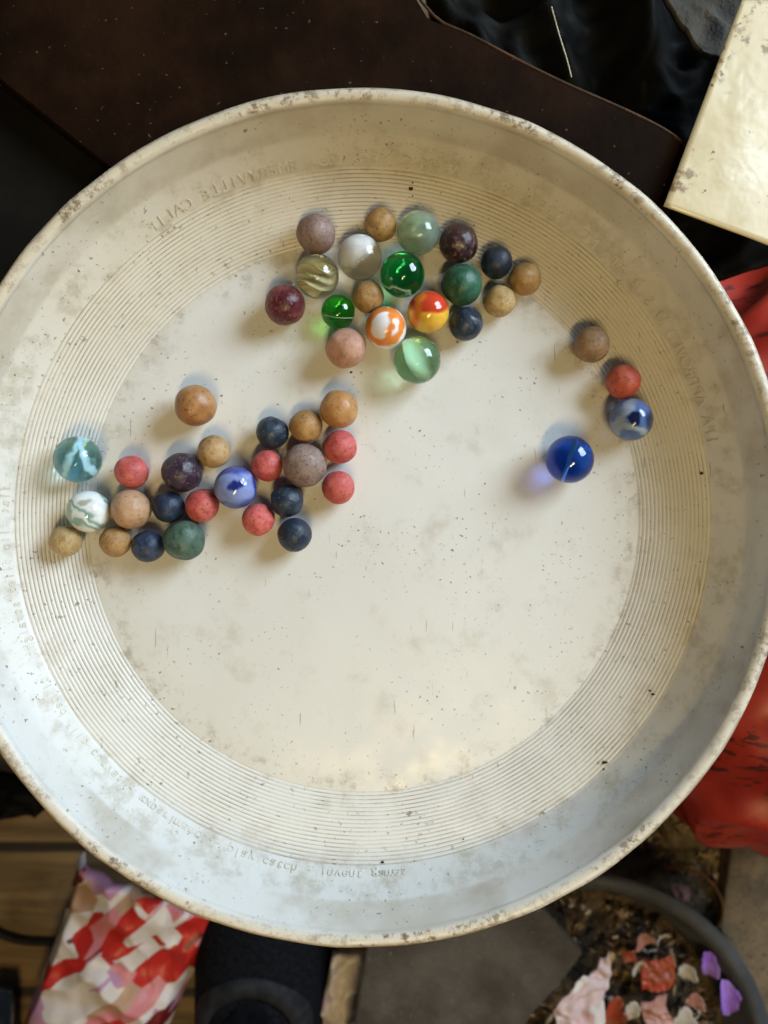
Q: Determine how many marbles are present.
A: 47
